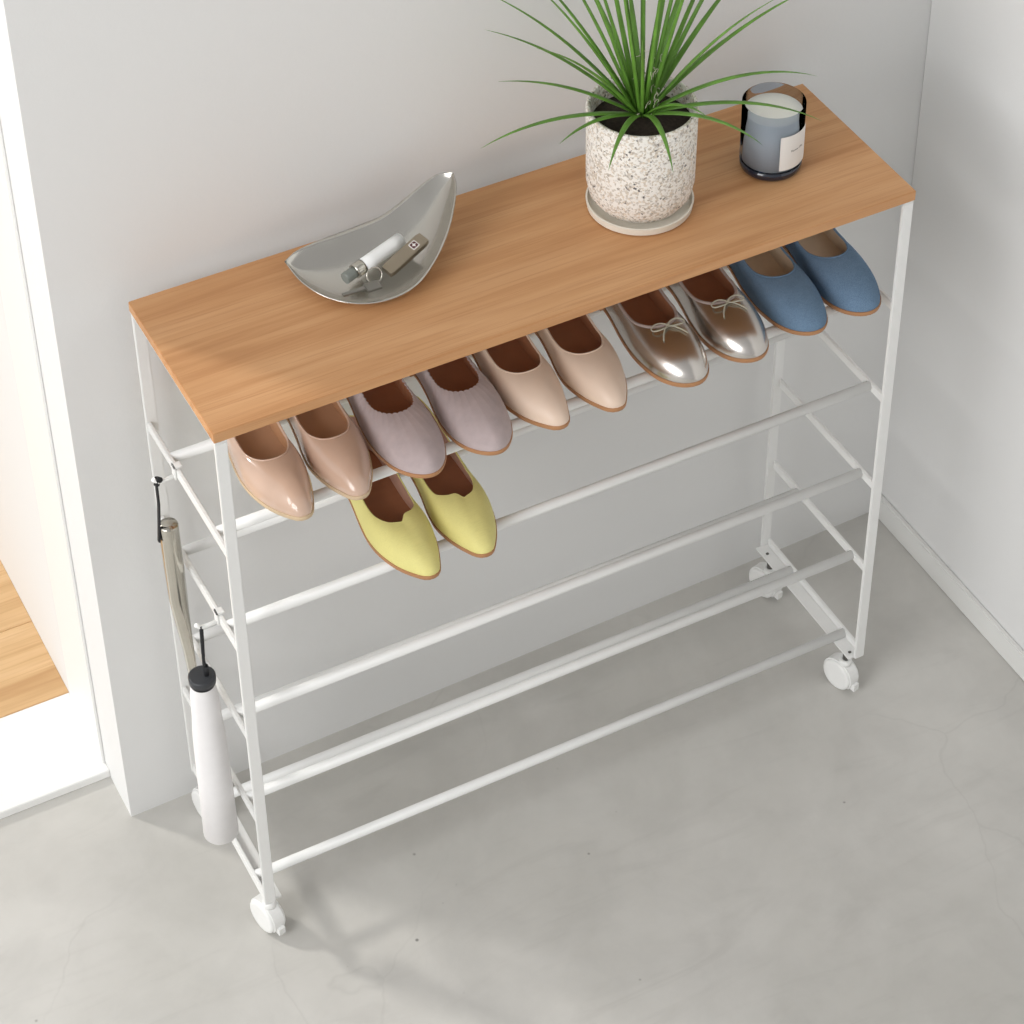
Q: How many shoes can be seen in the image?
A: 12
